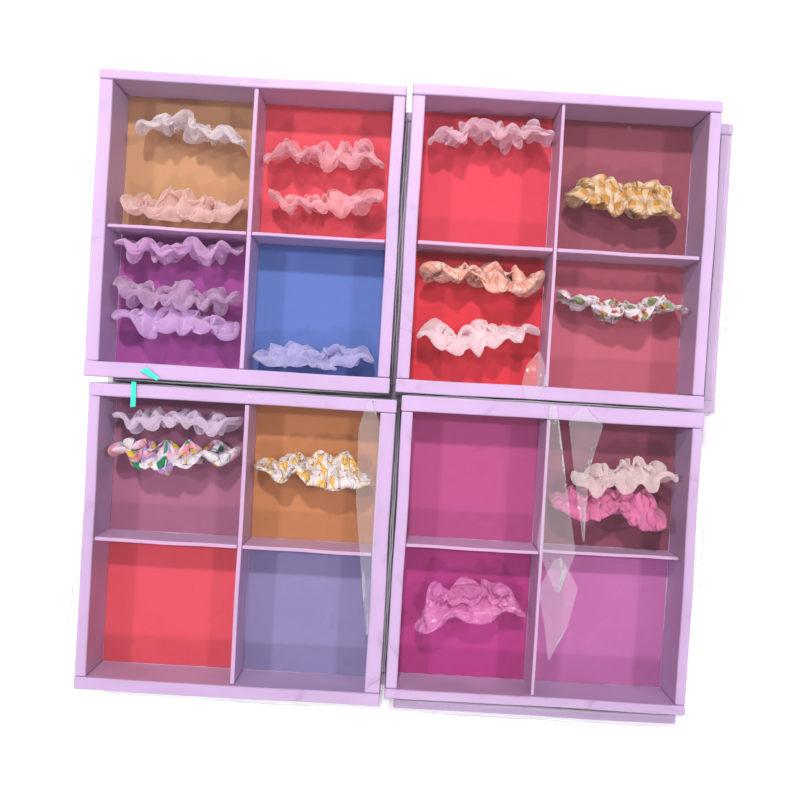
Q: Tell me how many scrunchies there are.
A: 19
